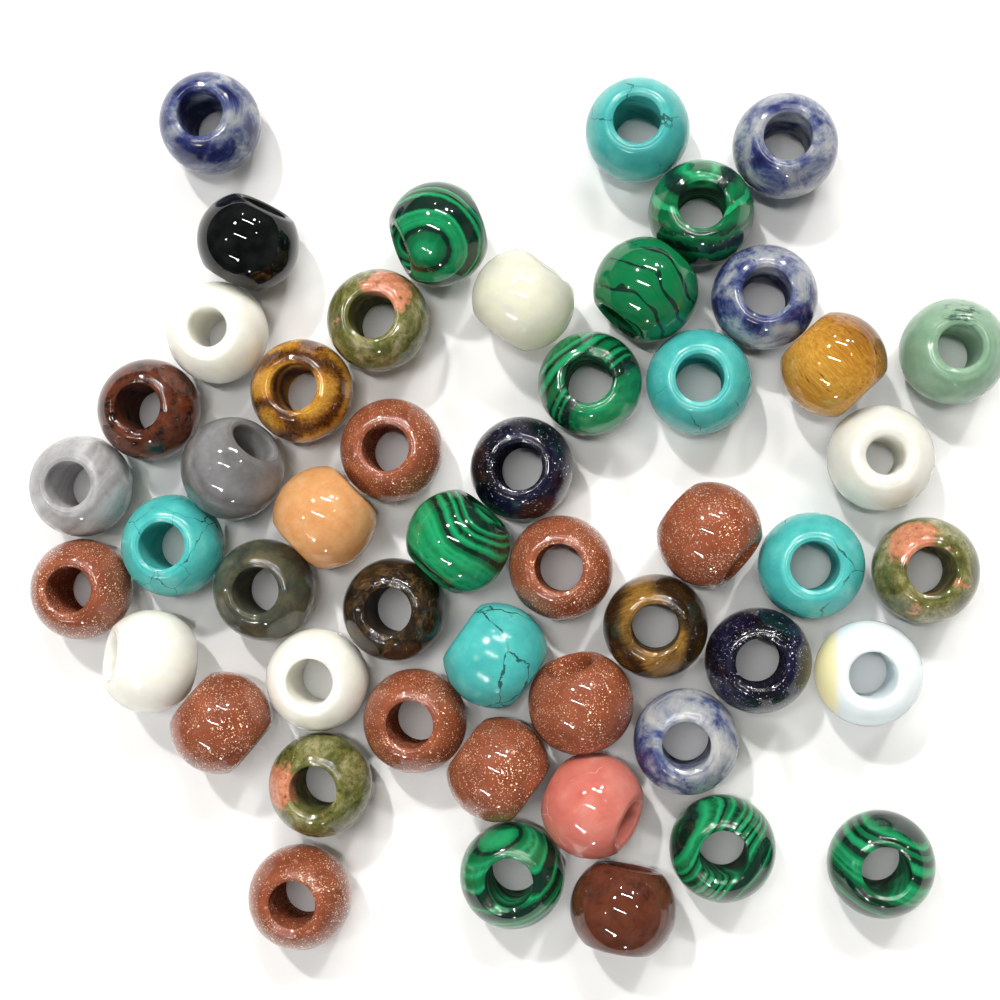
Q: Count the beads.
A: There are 50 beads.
